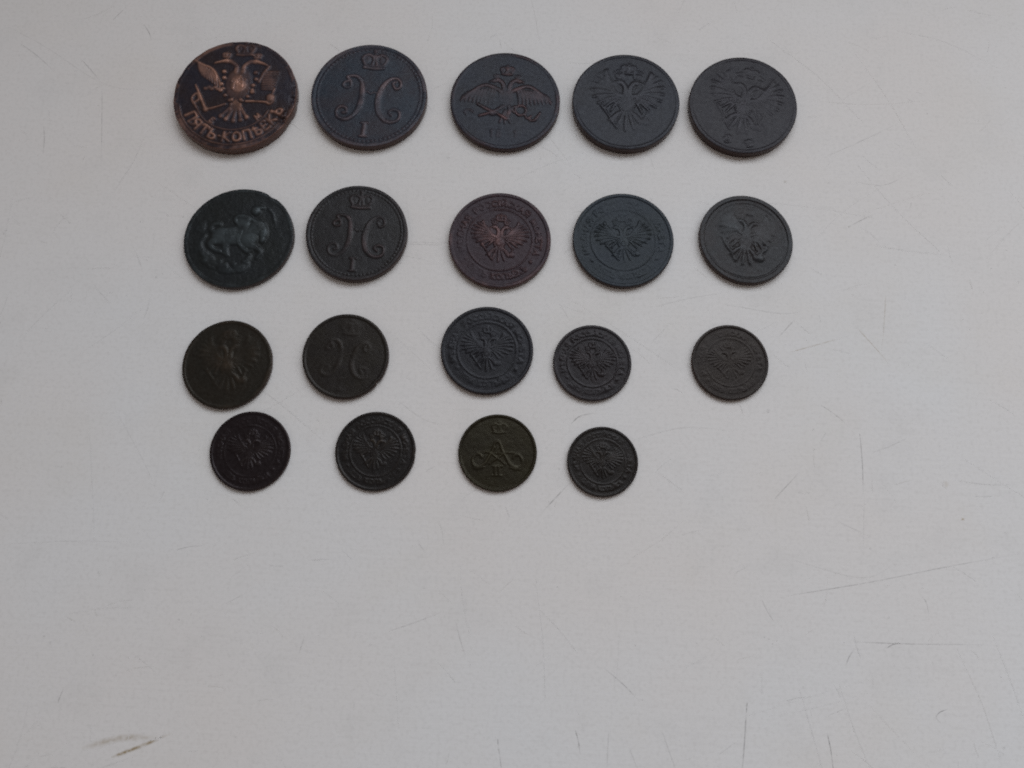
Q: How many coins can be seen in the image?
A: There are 19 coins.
